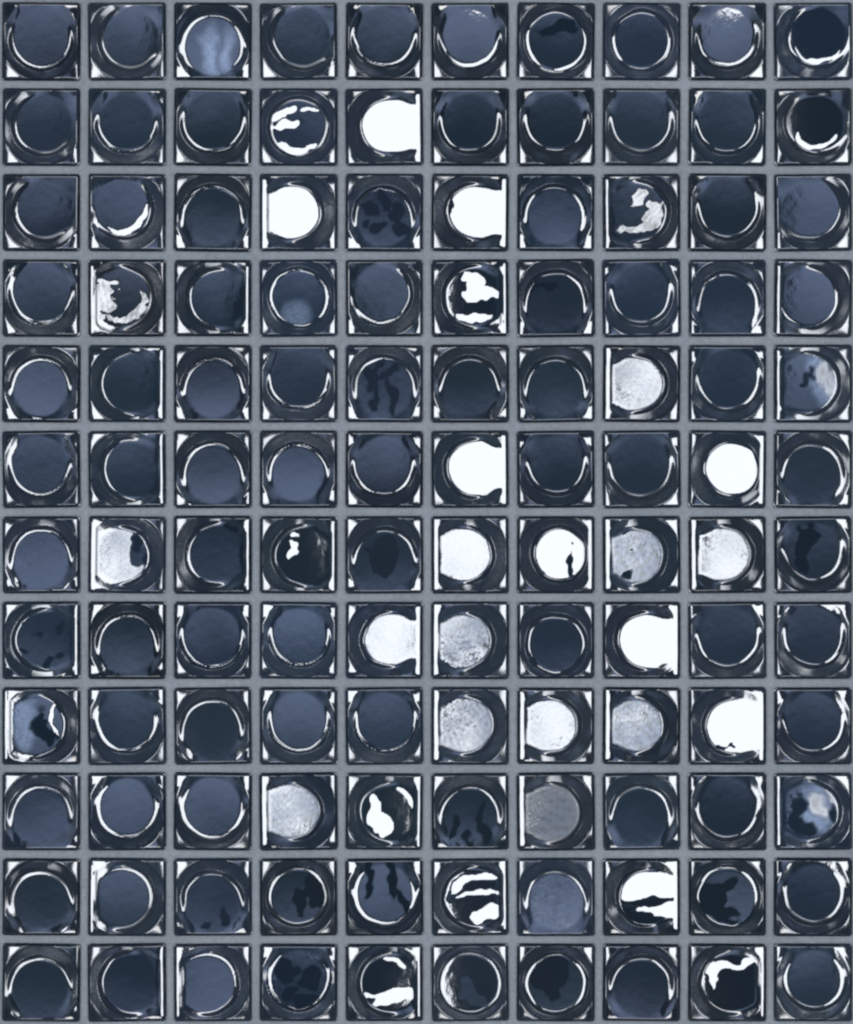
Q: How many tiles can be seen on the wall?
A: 120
